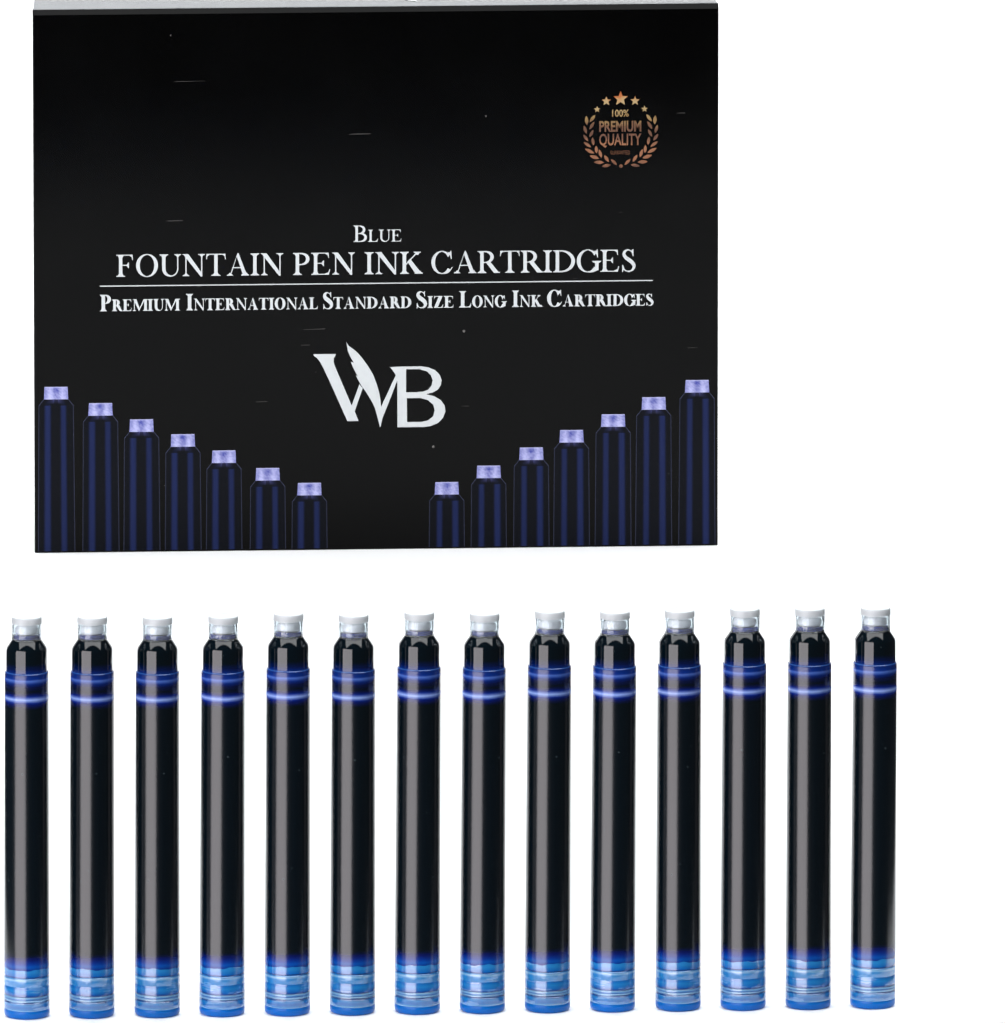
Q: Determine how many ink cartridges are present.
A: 14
